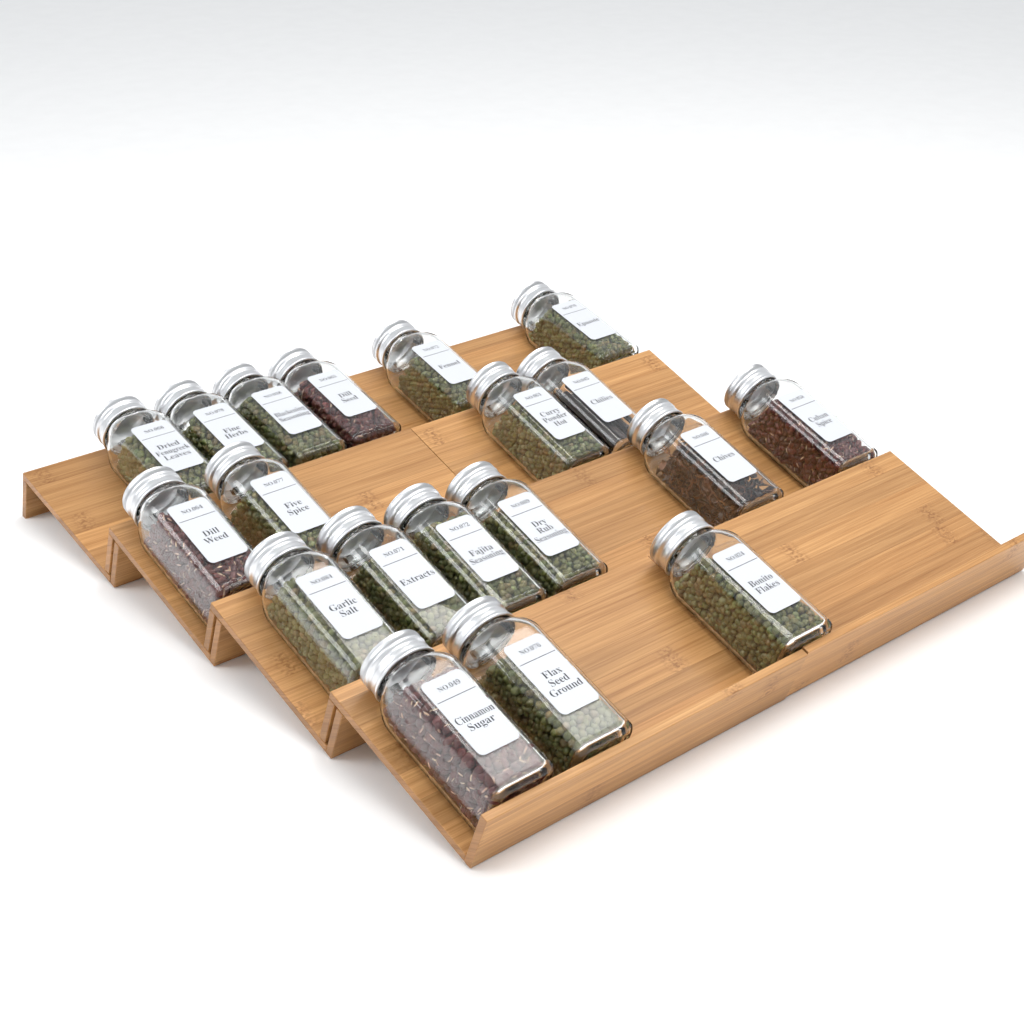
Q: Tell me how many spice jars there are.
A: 19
